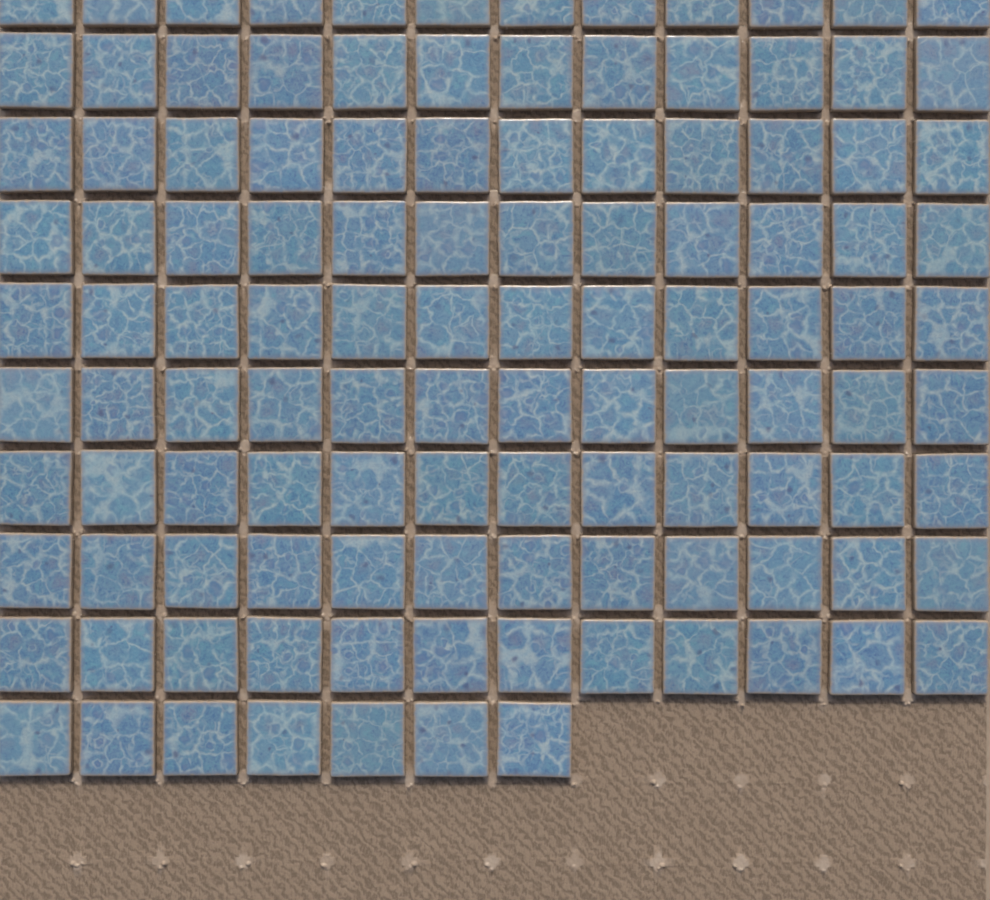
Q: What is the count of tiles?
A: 115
